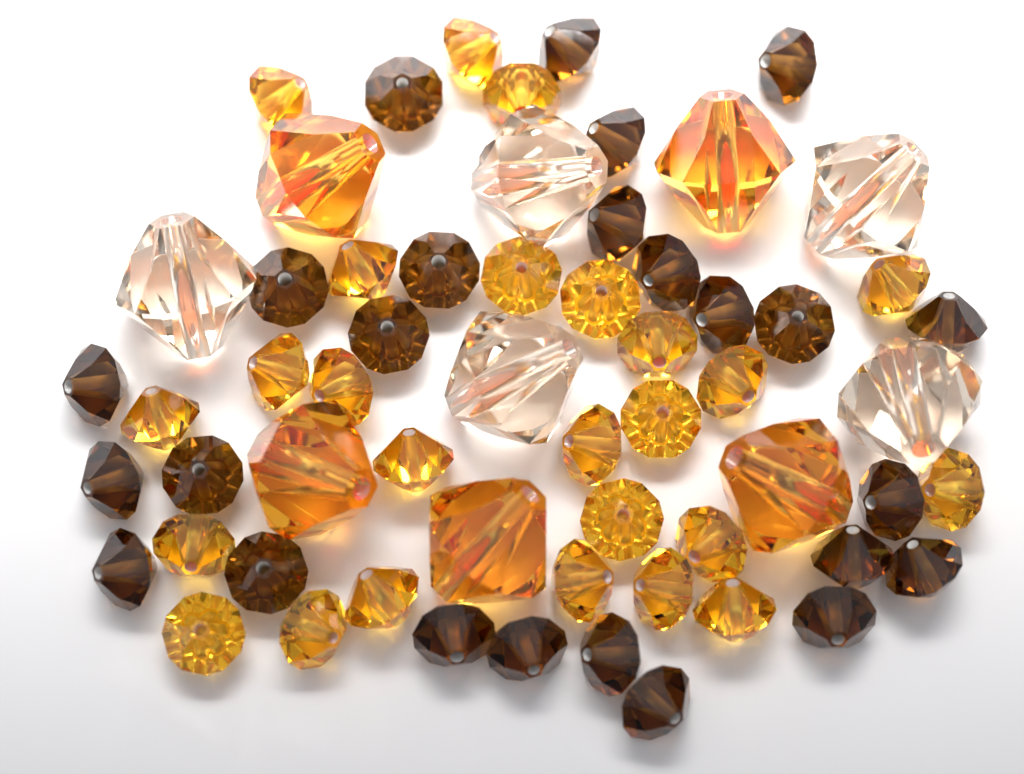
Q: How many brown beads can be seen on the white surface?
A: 25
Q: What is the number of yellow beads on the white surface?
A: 25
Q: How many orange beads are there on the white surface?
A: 5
